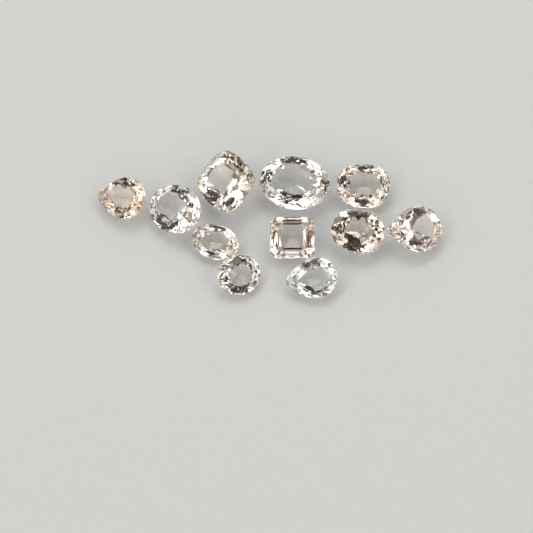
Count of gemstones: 11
